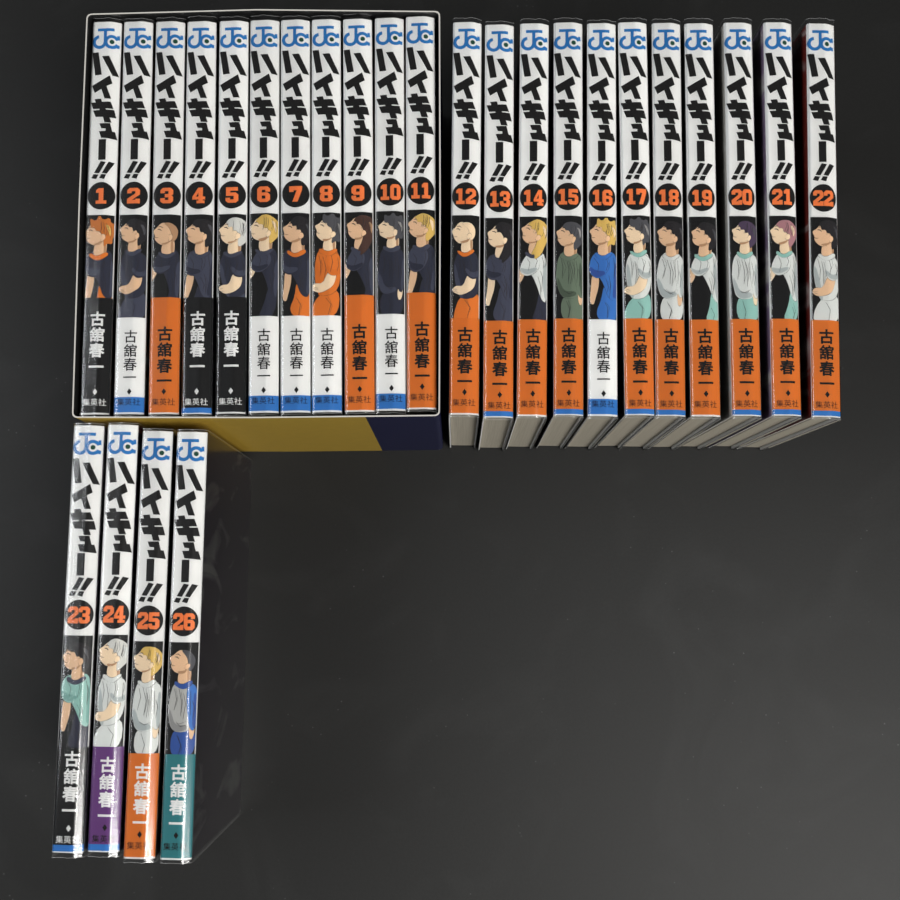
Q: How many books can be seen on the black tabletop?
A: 26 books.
